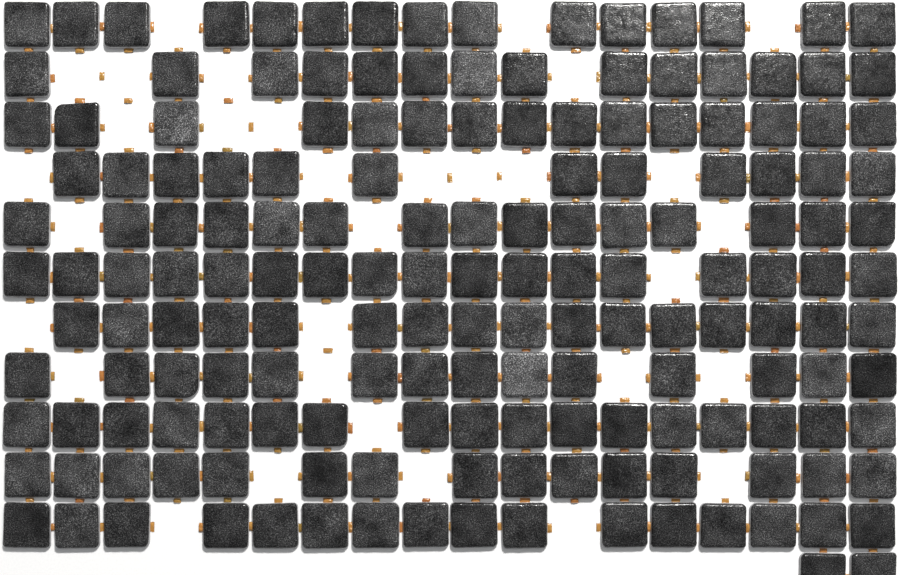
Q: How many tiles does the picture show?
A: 168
